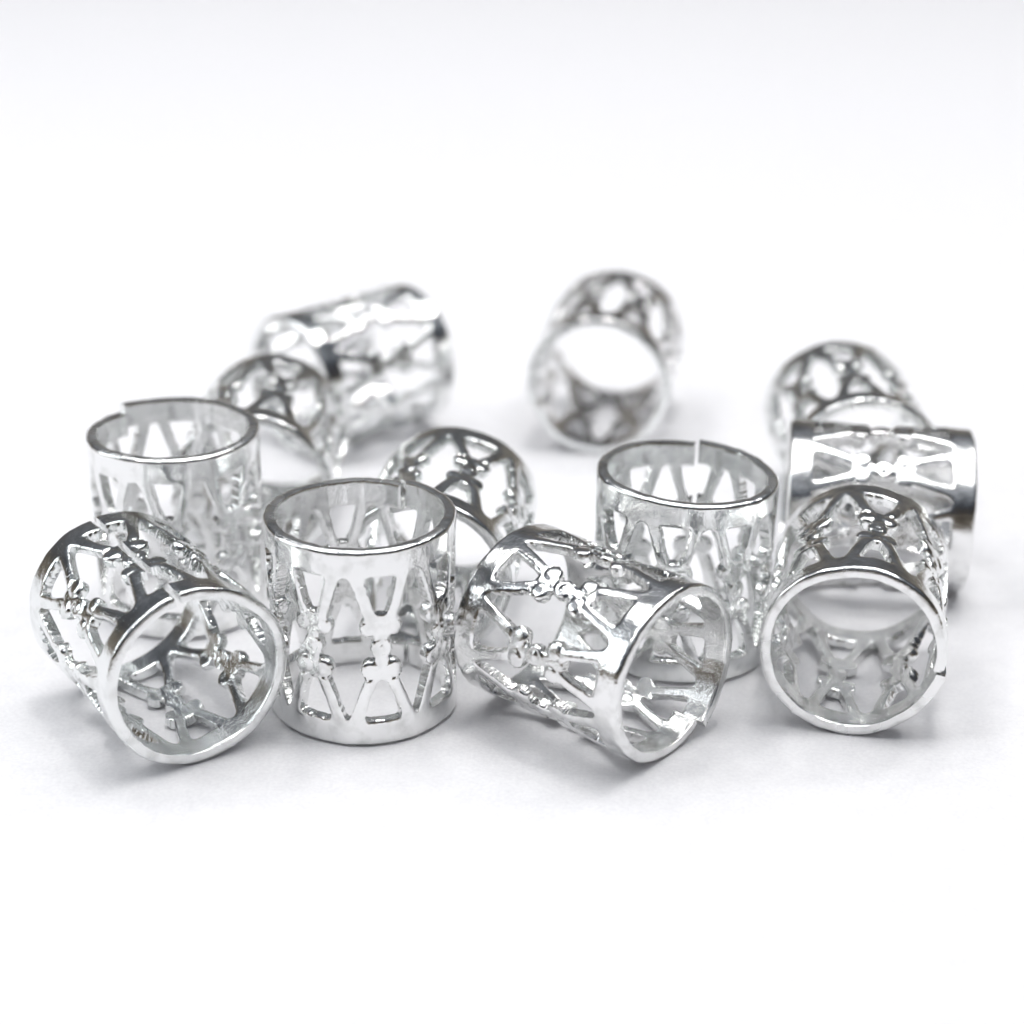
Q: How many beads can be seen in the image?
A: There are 12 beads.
